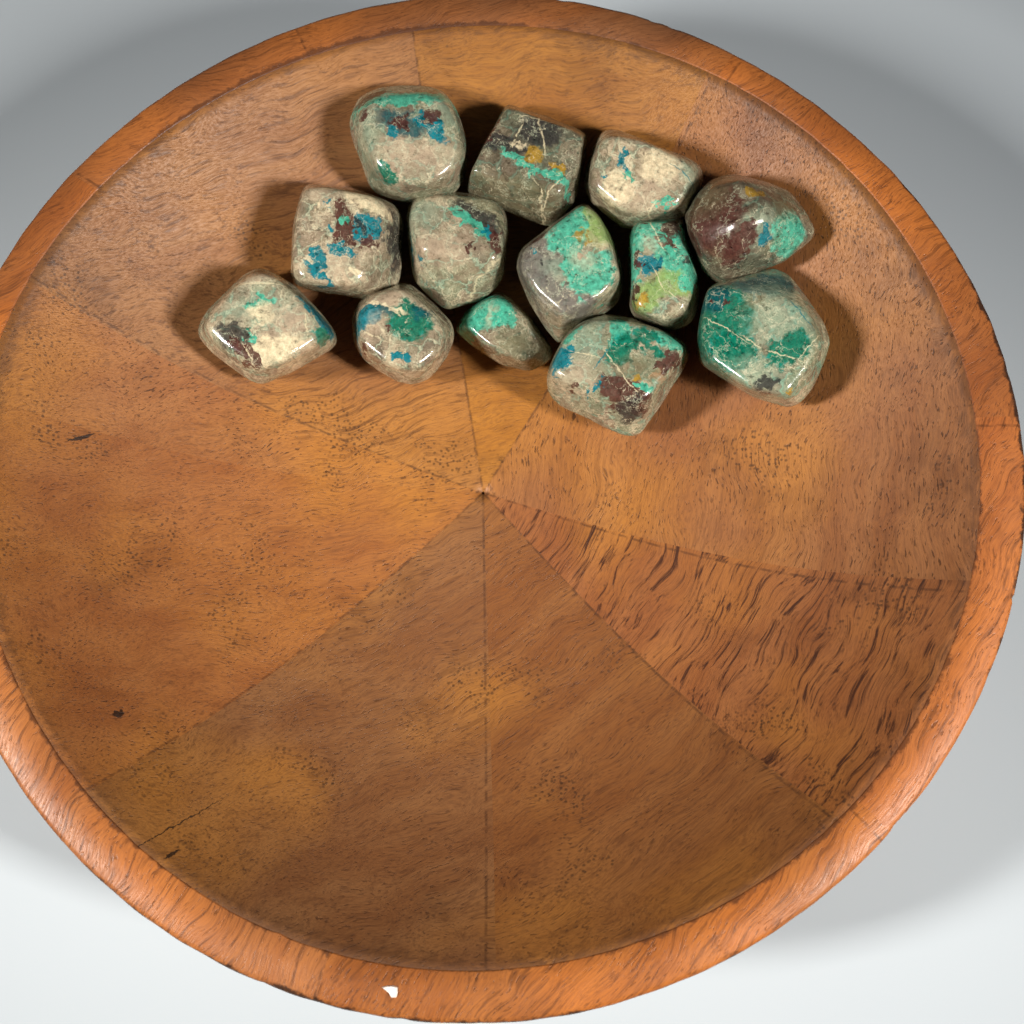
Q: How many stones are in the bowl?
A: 13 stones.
